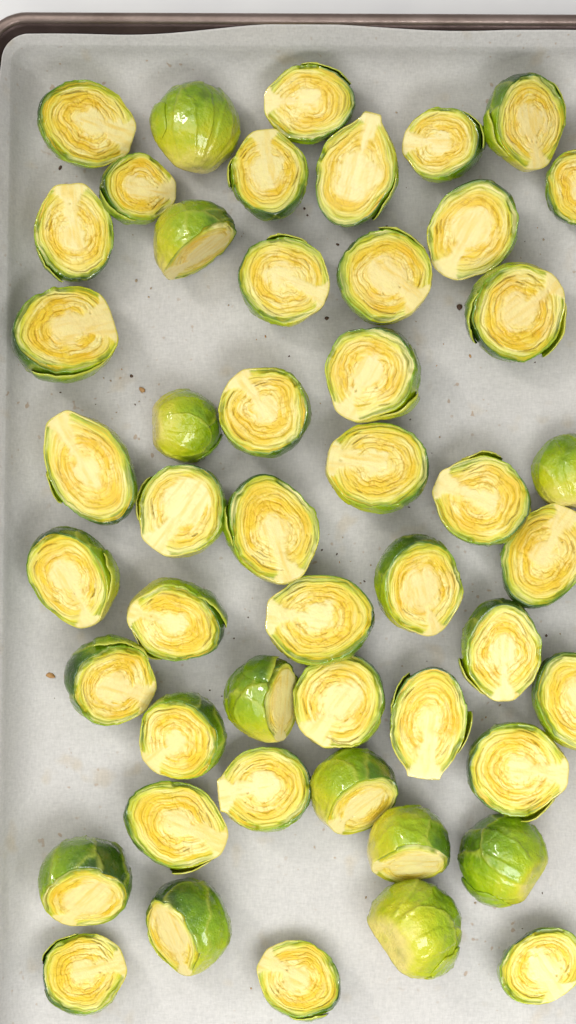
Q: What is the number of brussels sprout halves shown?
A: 49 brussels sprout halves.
